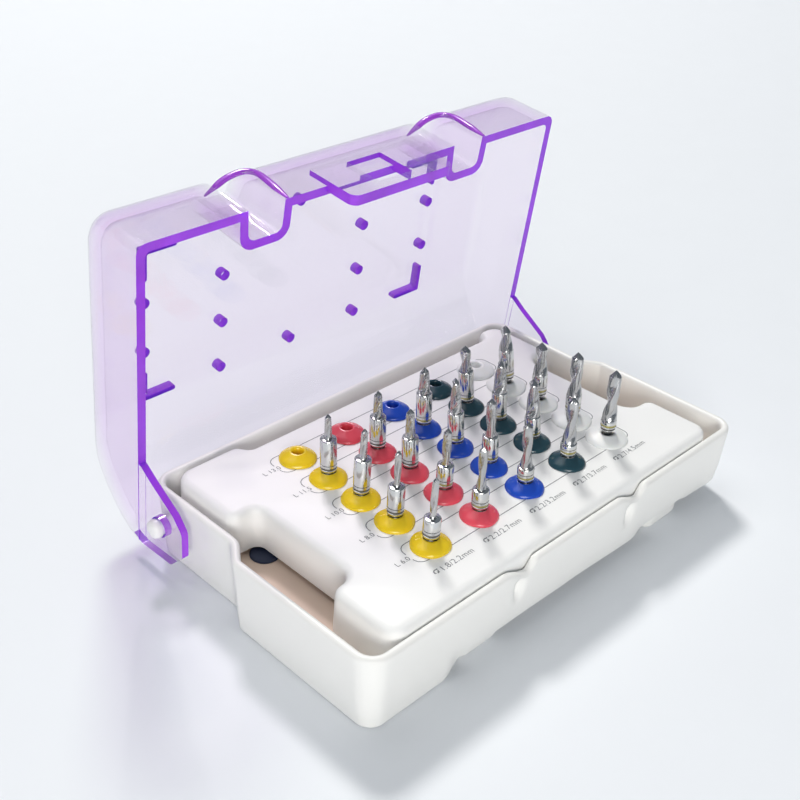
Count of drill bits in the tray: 20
